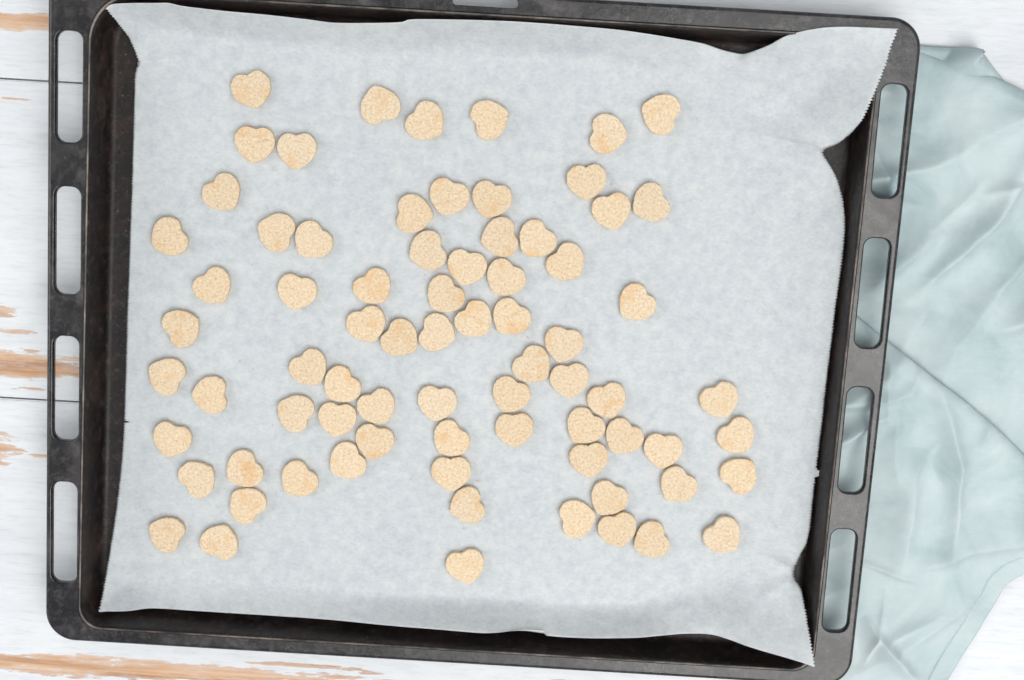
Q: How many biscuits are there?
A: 75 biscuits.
